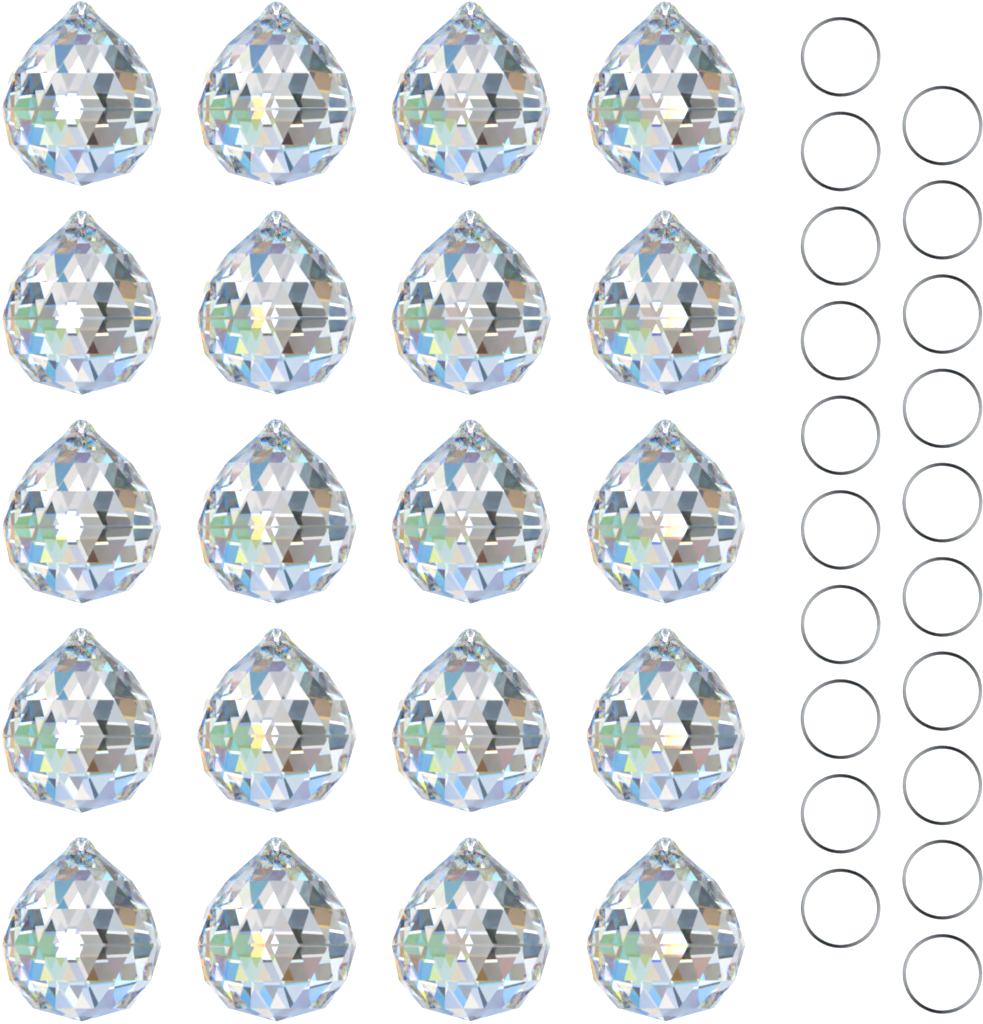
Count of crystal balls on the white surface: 20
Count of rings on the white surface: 20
